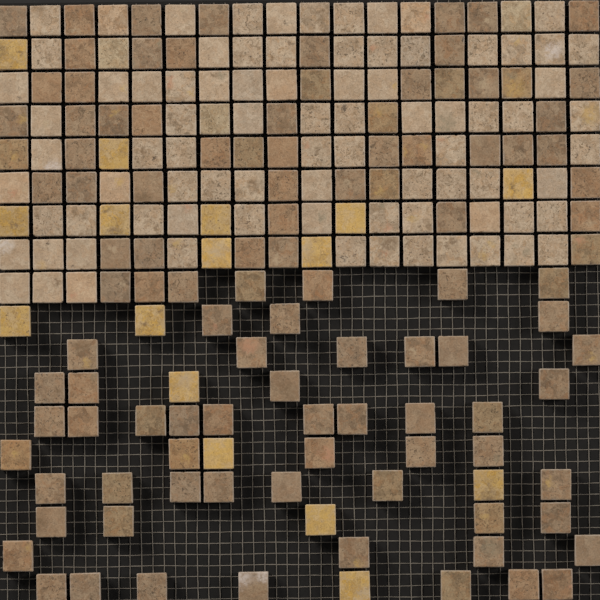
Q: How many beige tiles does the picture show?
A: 86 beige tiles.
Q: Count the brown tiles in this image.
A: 108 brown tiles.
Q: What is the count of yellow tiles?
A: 16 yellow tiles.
